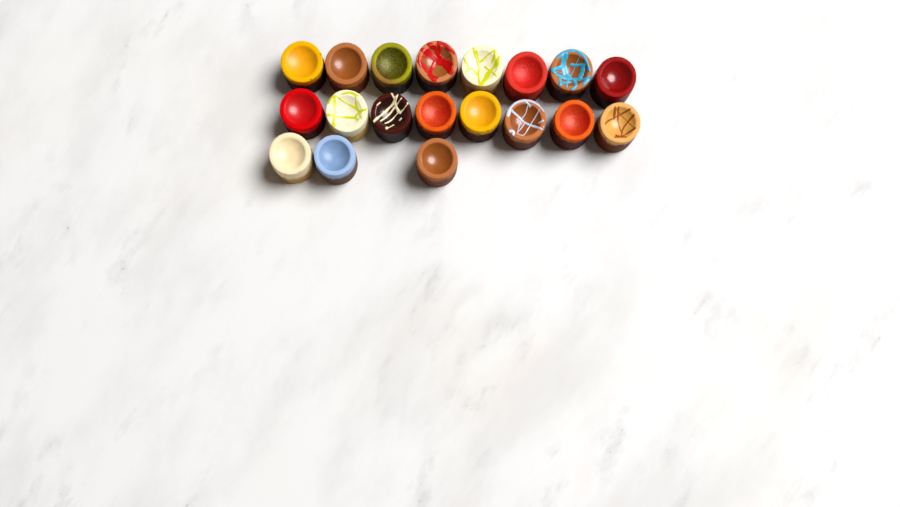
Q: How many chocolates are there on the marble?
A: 19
